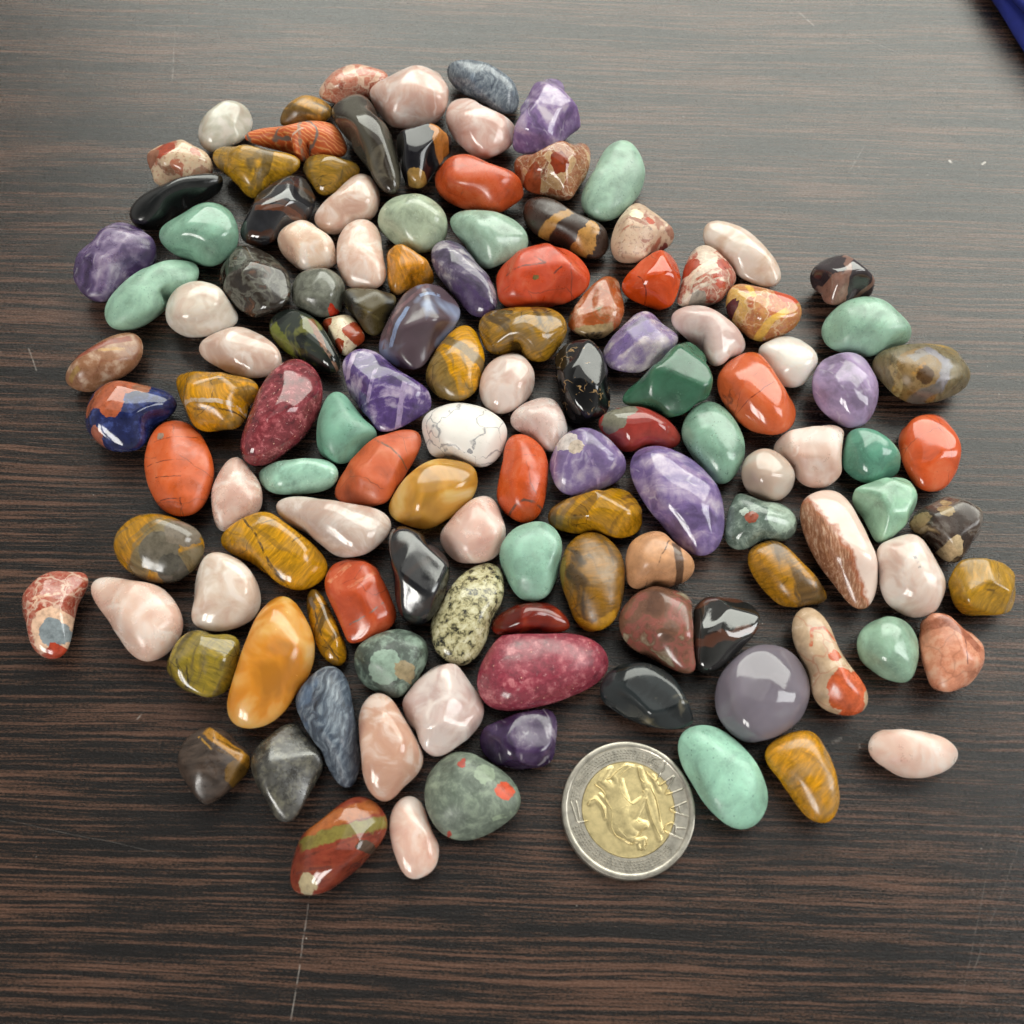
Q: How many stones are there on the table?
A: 125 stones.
